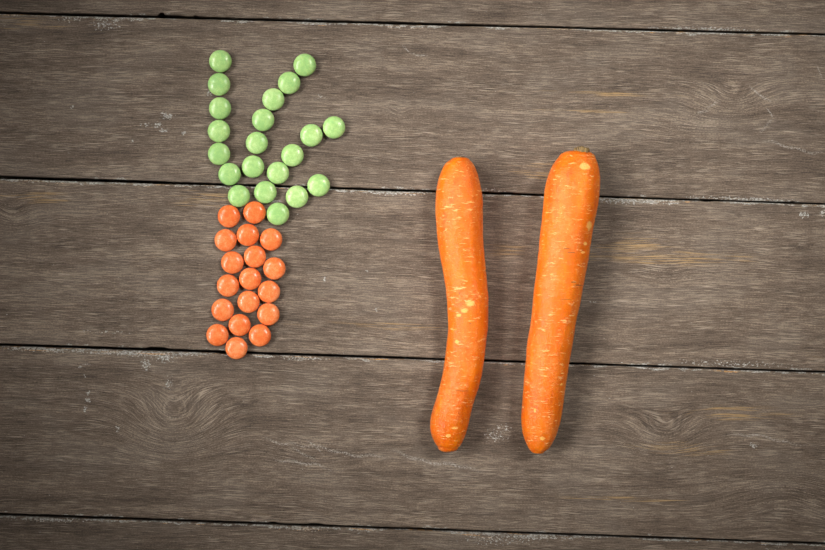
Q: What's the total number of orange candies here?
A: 18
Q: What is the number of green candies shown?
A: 21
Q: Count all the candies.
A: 39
